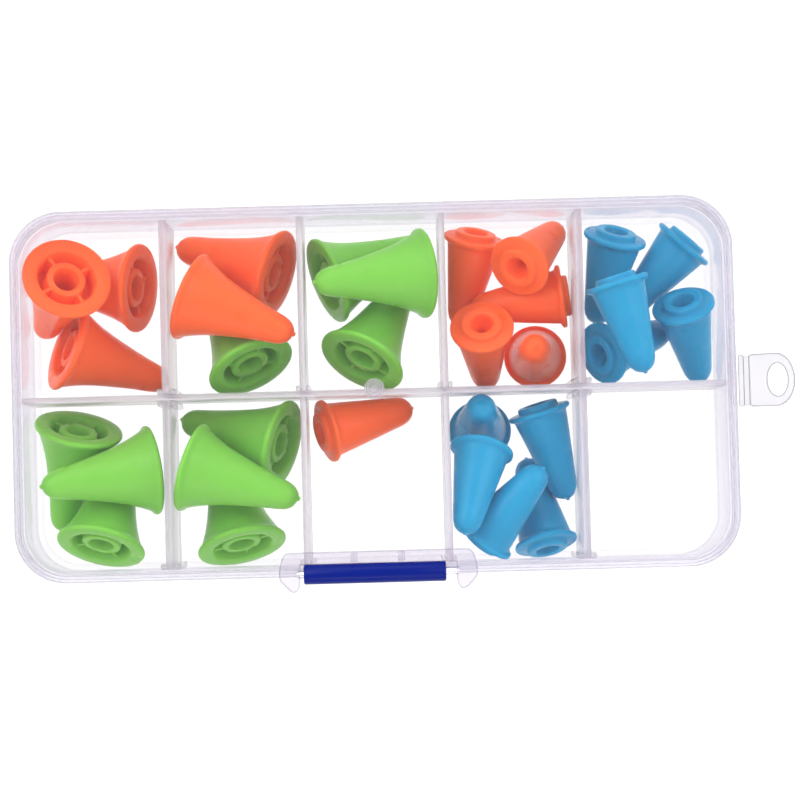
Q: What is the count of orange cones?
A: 11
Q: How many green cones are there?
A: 10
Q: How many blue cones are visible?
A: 10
